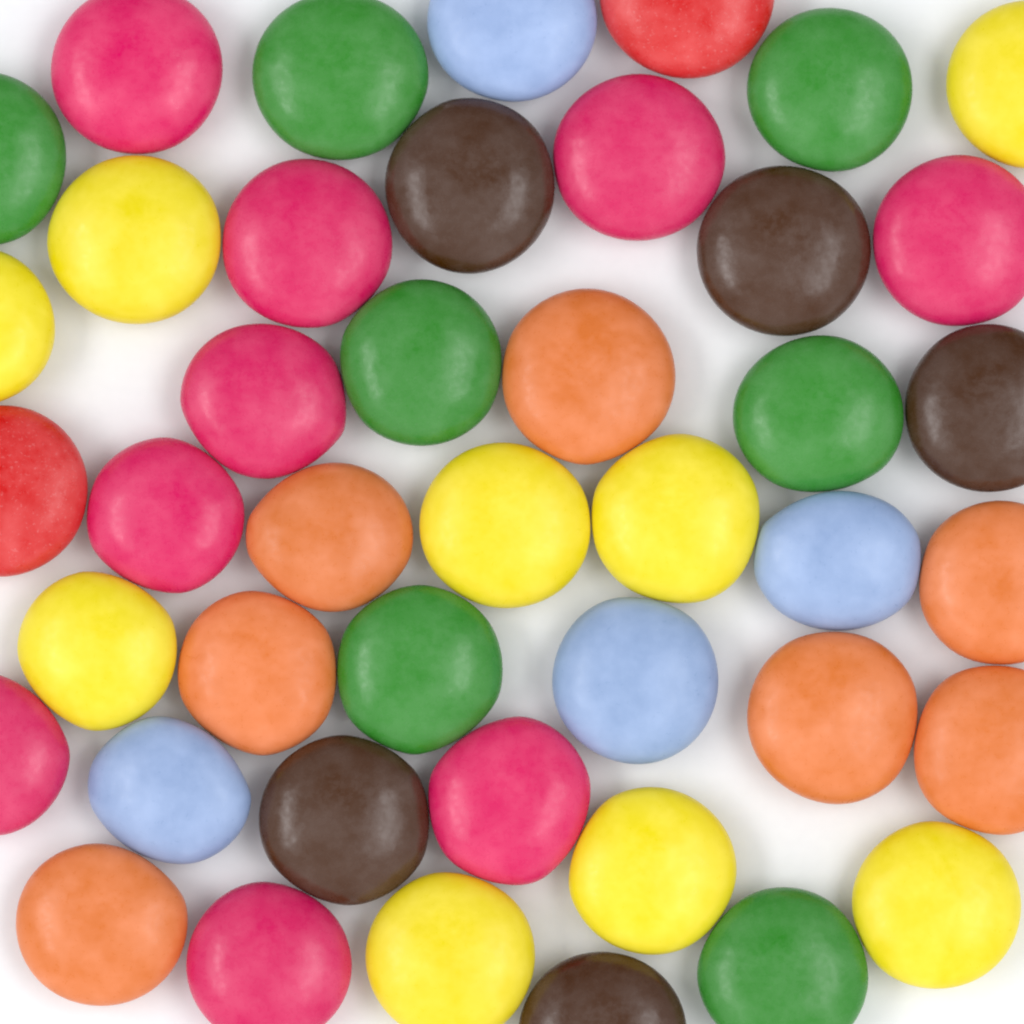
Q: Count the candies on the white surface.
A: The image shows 43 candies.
